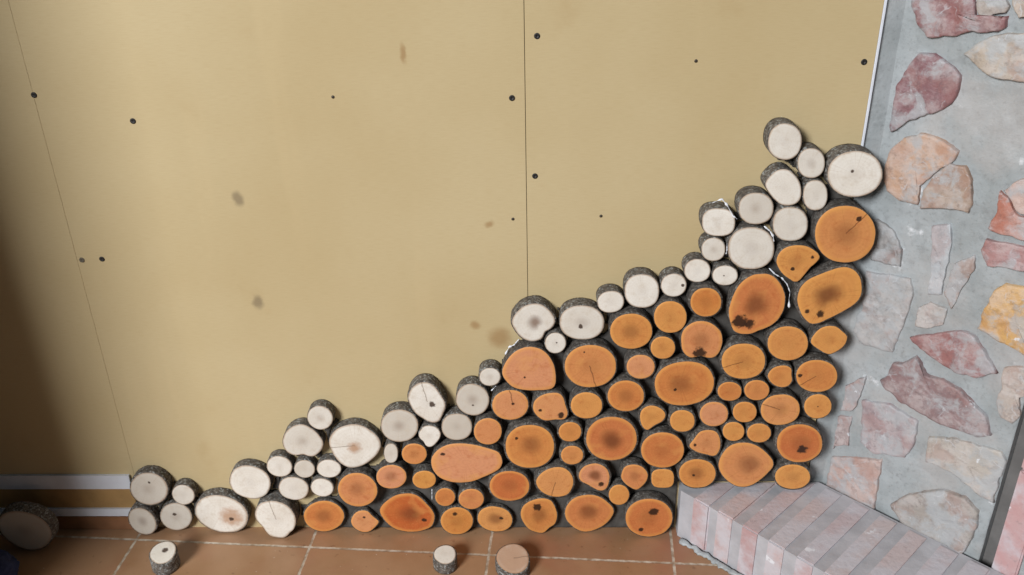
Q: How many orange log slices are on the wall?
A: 64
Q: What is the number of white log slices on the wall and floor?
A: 44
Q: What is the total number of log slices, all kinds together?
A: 108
